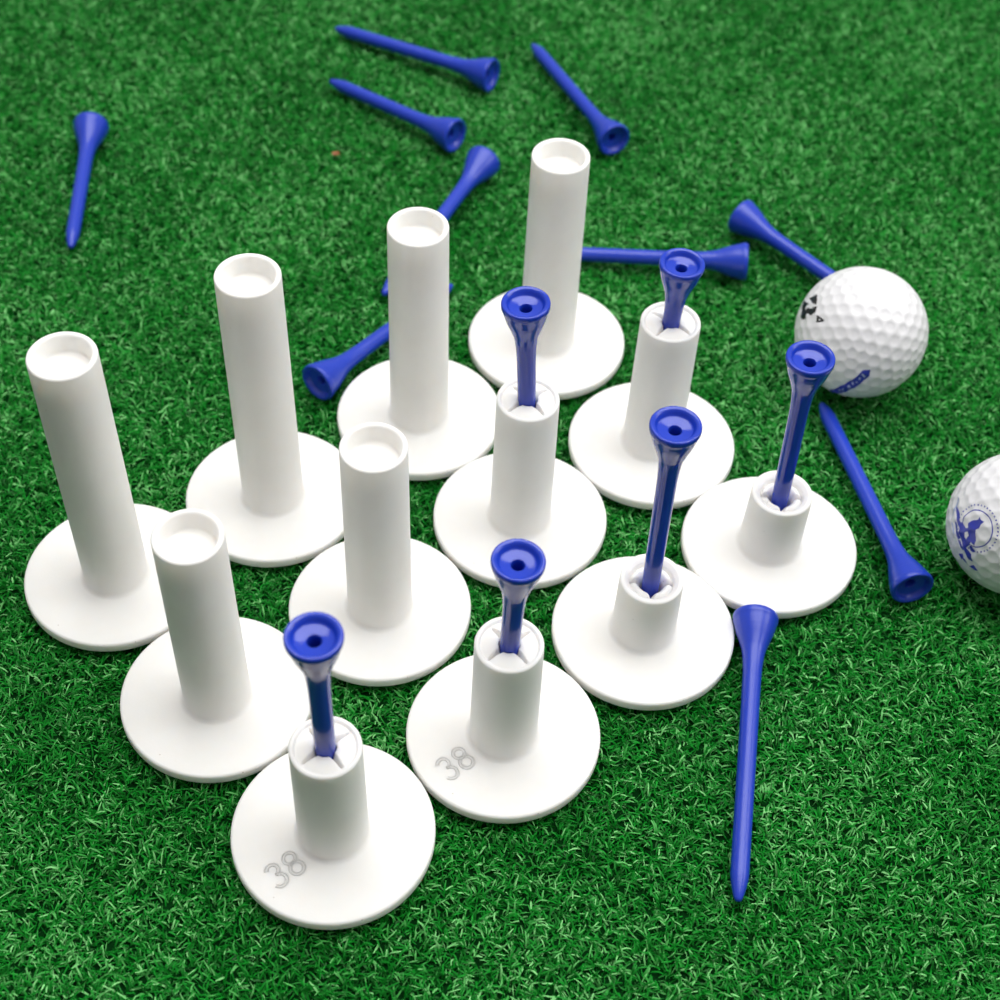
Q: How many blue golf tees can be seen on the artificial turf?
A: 16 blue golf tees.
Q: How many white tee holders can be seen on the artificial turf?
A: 12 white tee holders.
